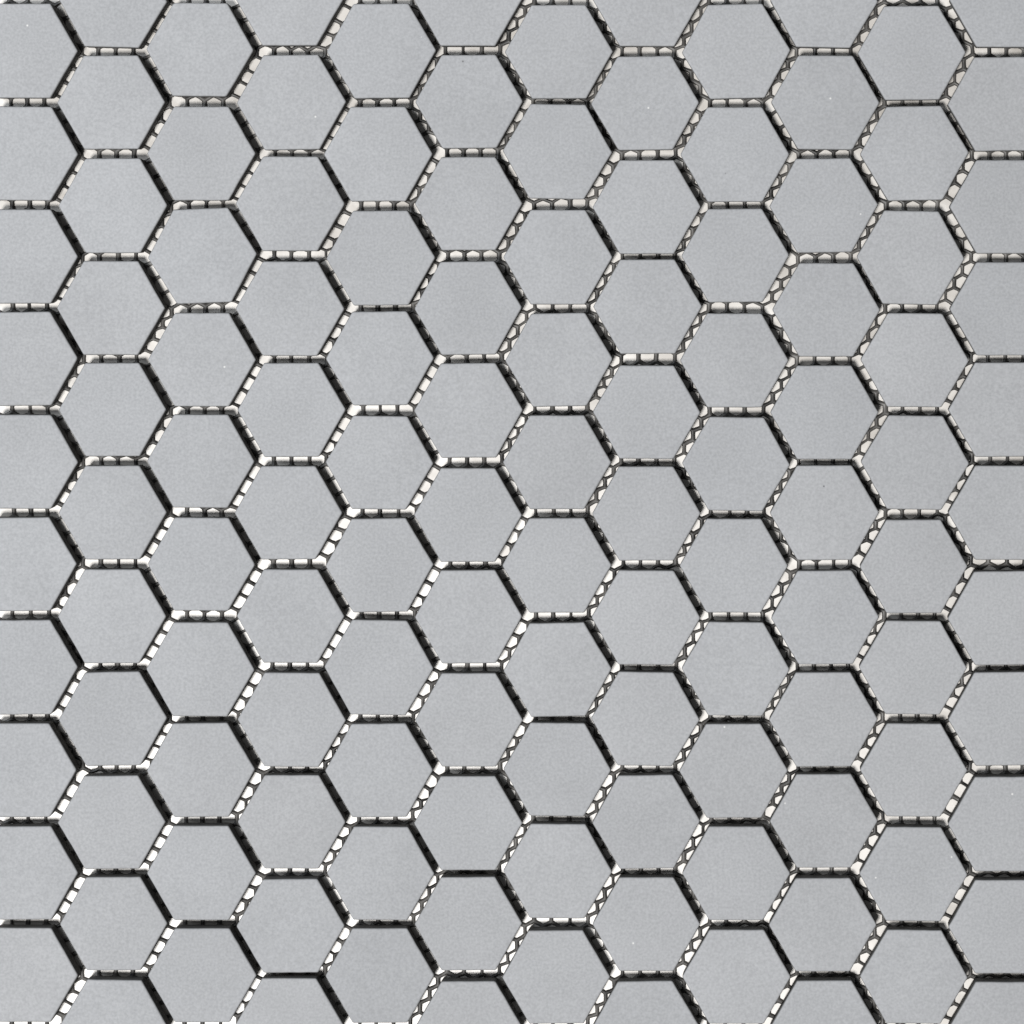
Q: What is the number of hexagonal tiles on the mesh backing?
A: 126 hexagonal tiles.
